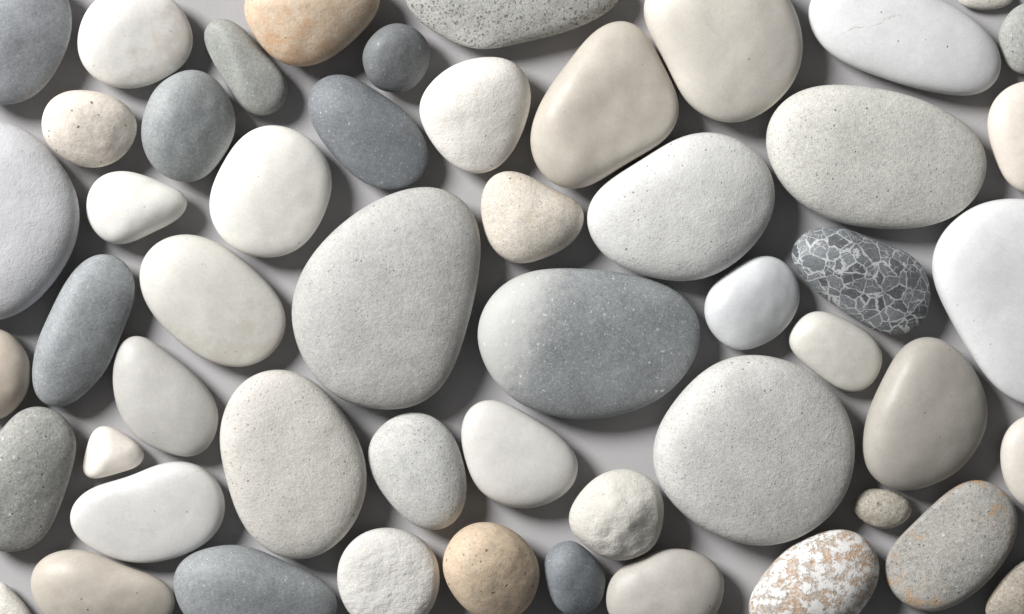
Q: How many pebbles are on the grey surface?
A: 53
